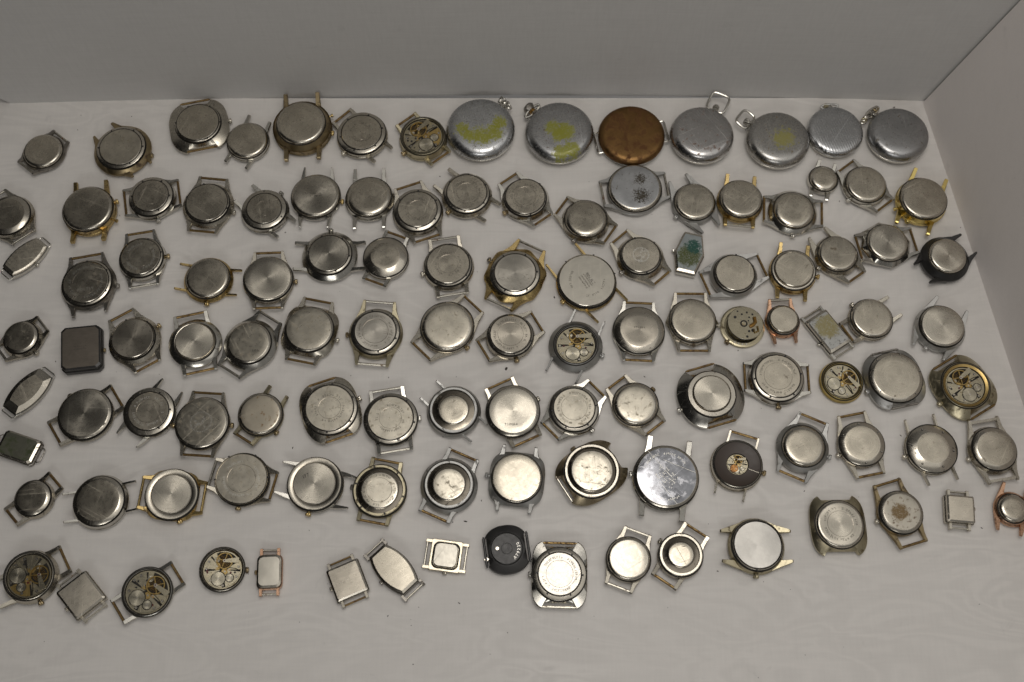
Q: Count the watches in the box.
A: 115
